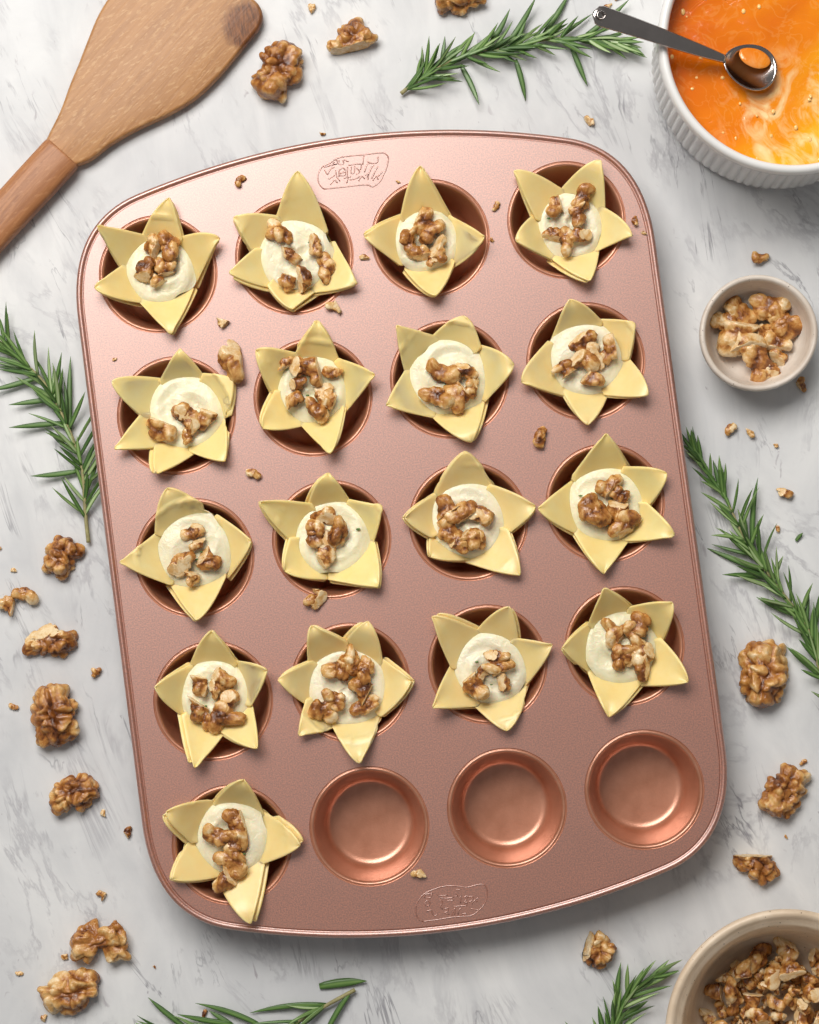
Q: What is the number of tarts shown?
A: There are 17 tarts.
